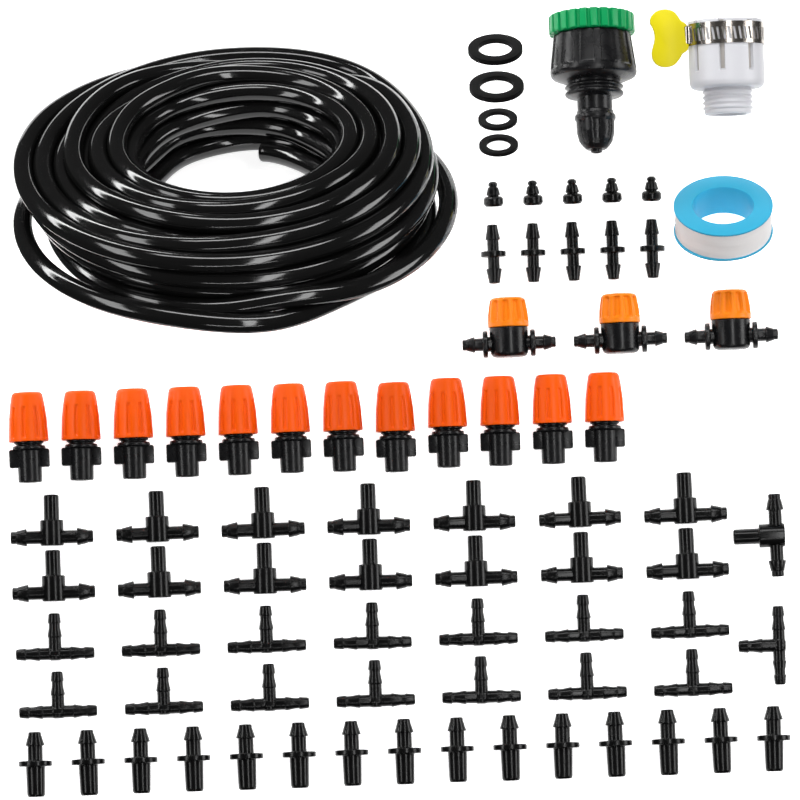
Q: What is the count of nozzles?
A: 12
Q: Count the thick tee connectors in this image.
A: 15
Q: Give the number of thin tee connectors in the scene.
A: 15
